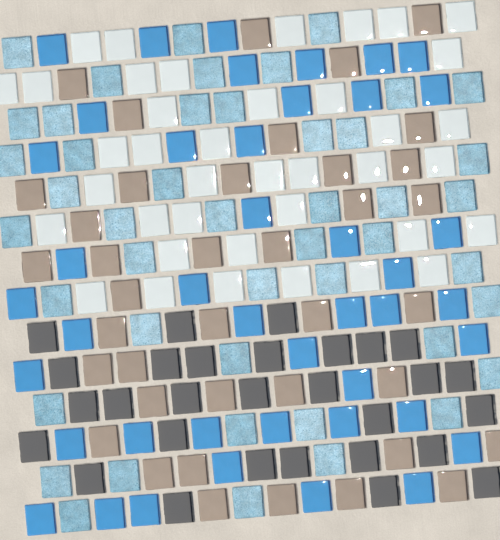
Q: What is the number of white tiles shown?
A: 39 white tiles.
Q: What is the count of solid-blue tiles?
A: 43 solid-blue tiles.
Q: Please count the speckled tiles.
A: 46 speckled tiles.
